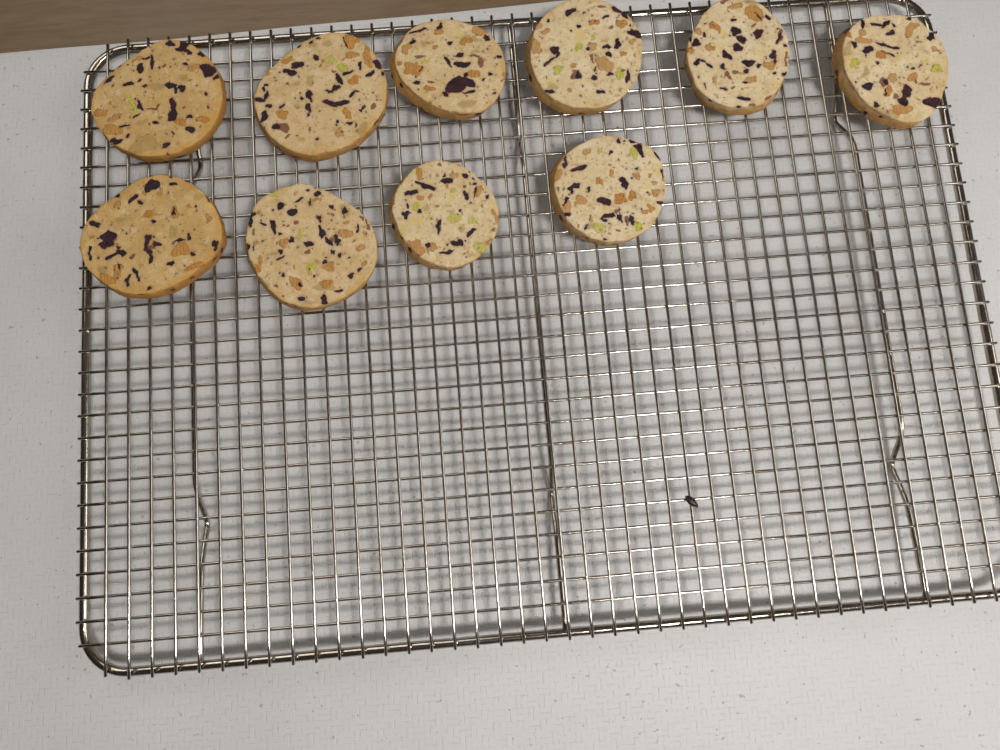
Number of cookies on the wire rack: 10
